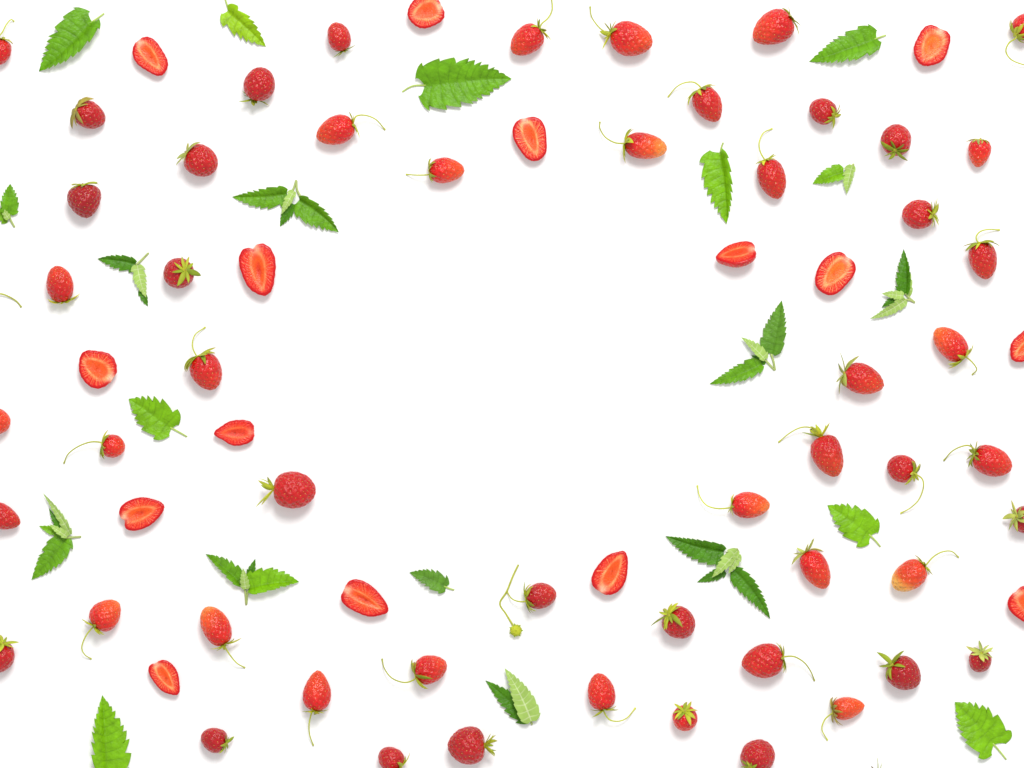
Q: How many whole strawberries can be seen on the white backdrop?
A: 53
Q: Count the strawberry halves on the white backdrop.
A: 15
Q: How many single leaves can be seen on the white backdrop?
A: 10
